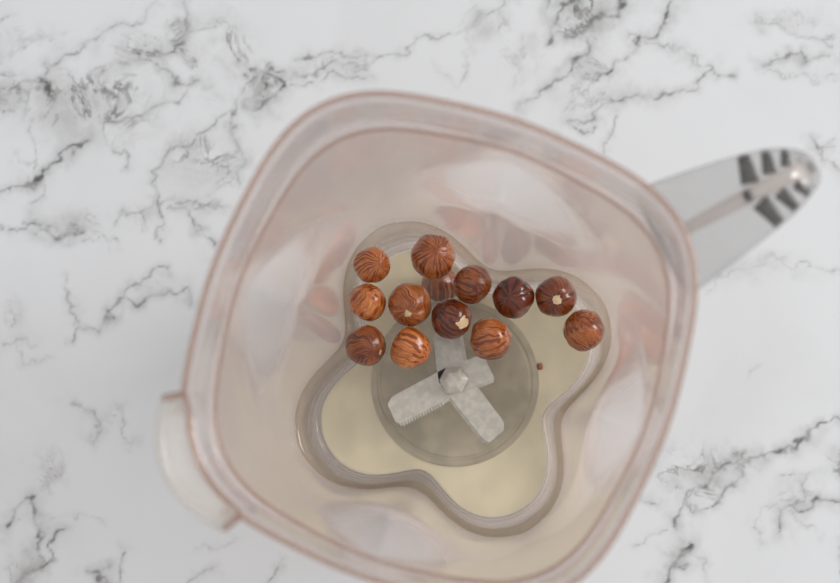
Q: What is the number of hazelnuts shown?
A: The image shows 13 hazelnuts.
